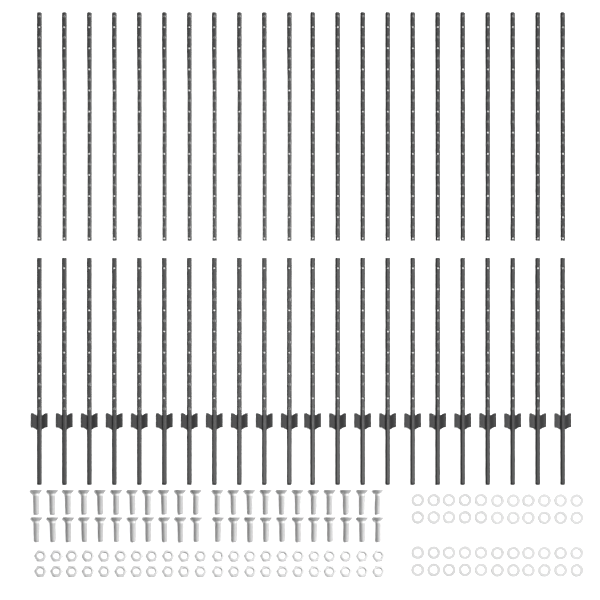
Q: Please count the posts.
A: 44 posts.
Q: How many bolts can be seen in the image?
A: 44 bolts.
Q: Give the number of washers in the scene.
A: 44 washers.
